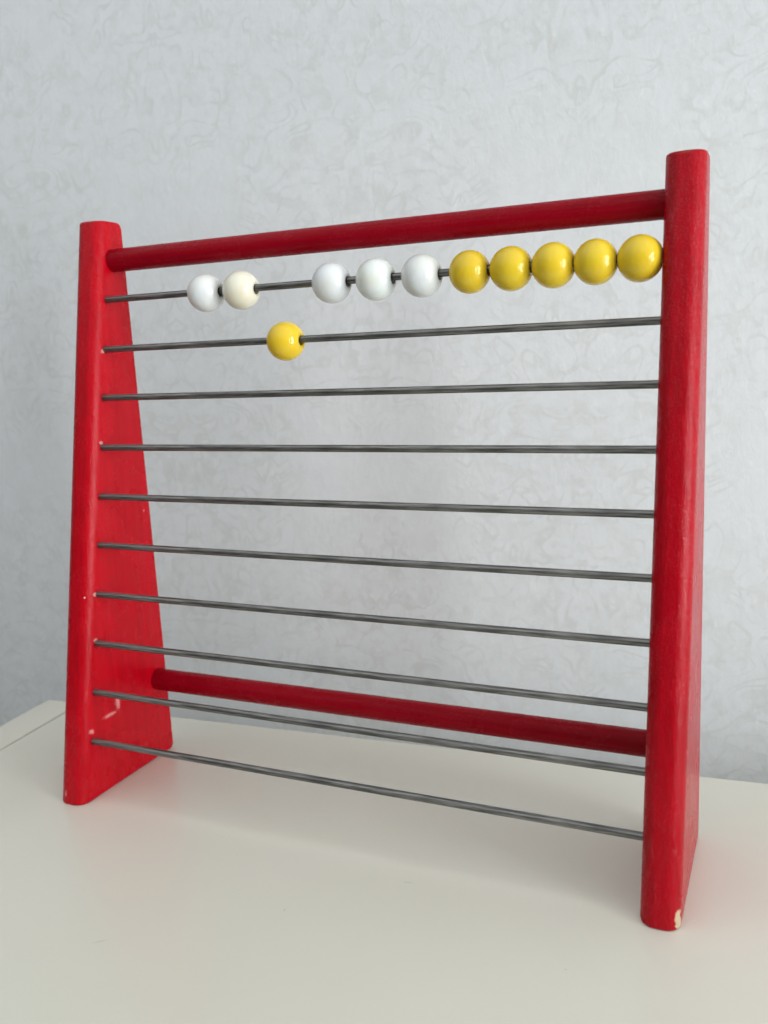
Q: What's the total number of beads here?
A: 11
